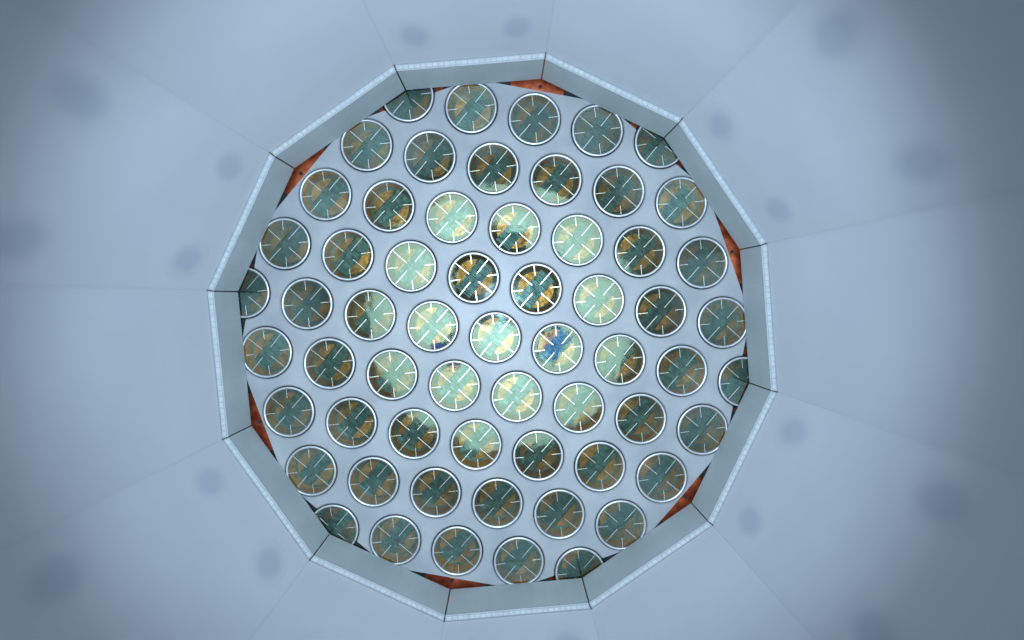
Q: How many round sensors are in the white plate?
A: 61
